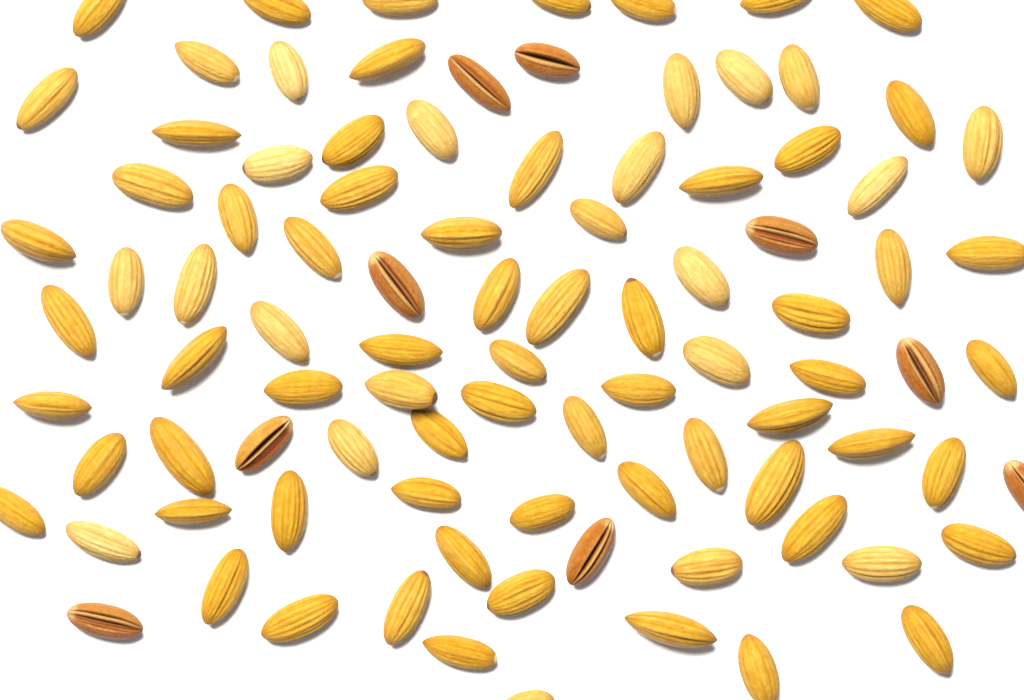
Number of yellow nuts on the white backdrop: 85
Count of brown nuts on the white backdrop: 9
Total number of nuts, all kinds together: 94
